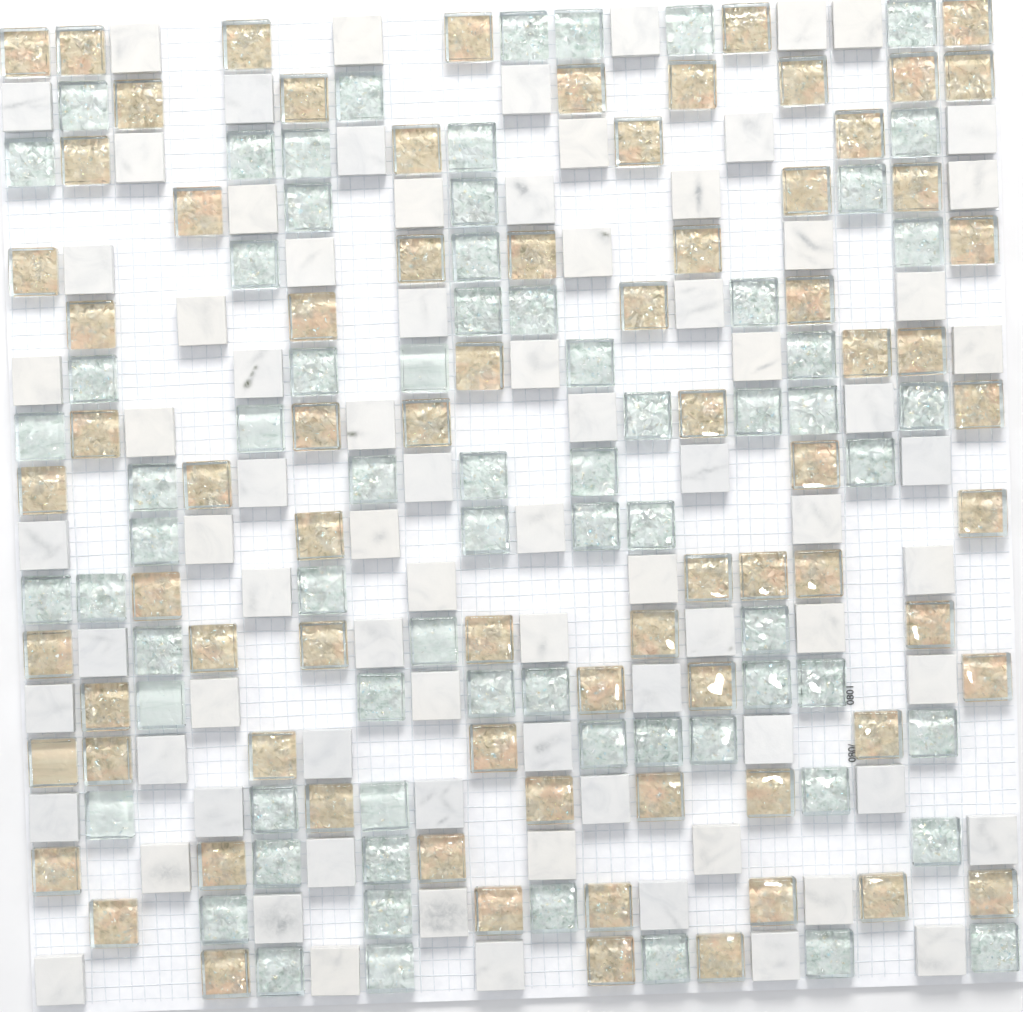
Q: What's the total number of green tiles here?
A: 71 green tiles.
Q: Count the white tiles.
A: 81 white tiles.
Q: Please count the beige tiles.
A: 77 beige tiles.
